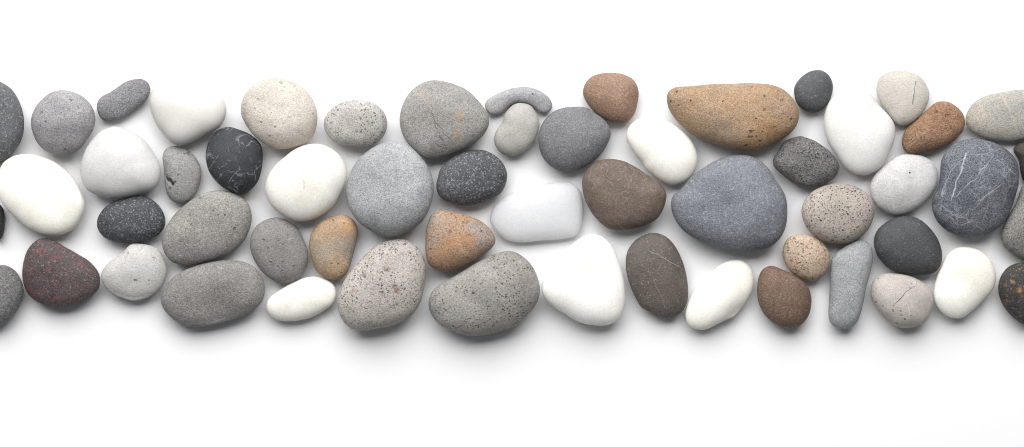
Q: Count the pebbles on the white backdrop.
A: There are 57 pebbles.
